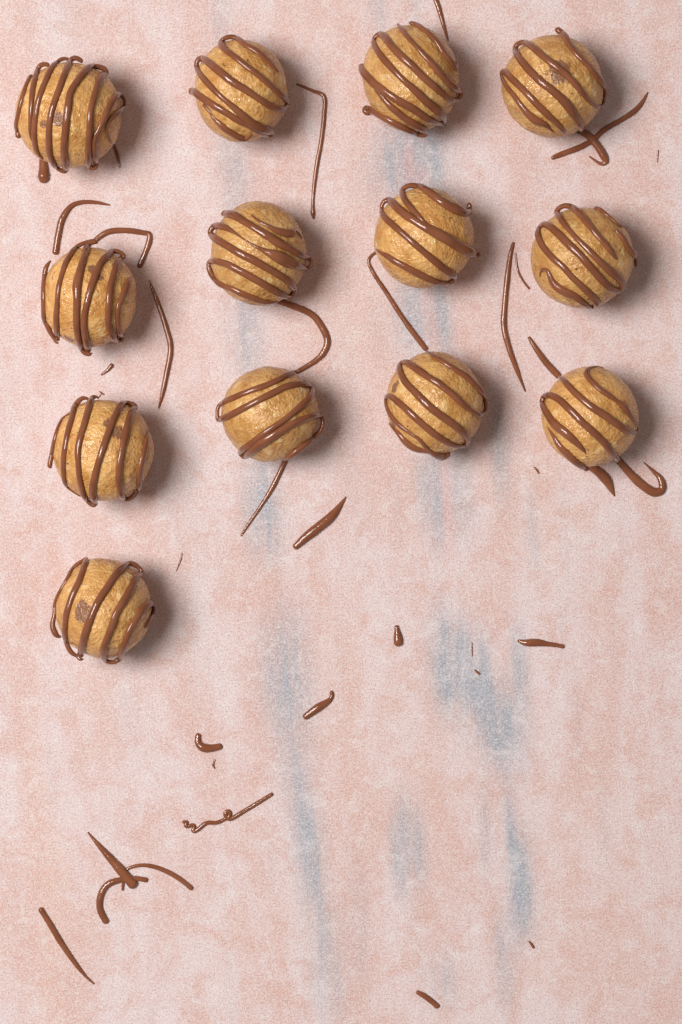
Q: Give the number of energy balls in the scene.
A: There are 13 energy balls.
